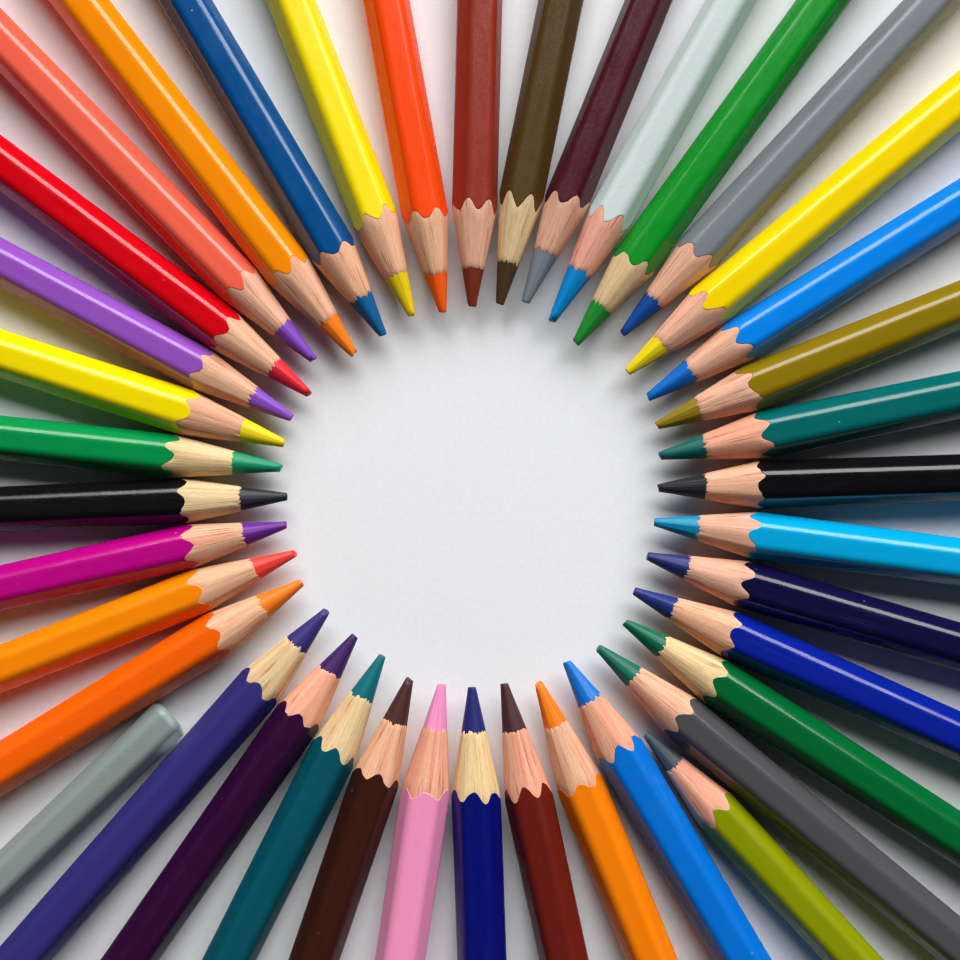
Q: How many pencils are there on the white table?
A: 40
